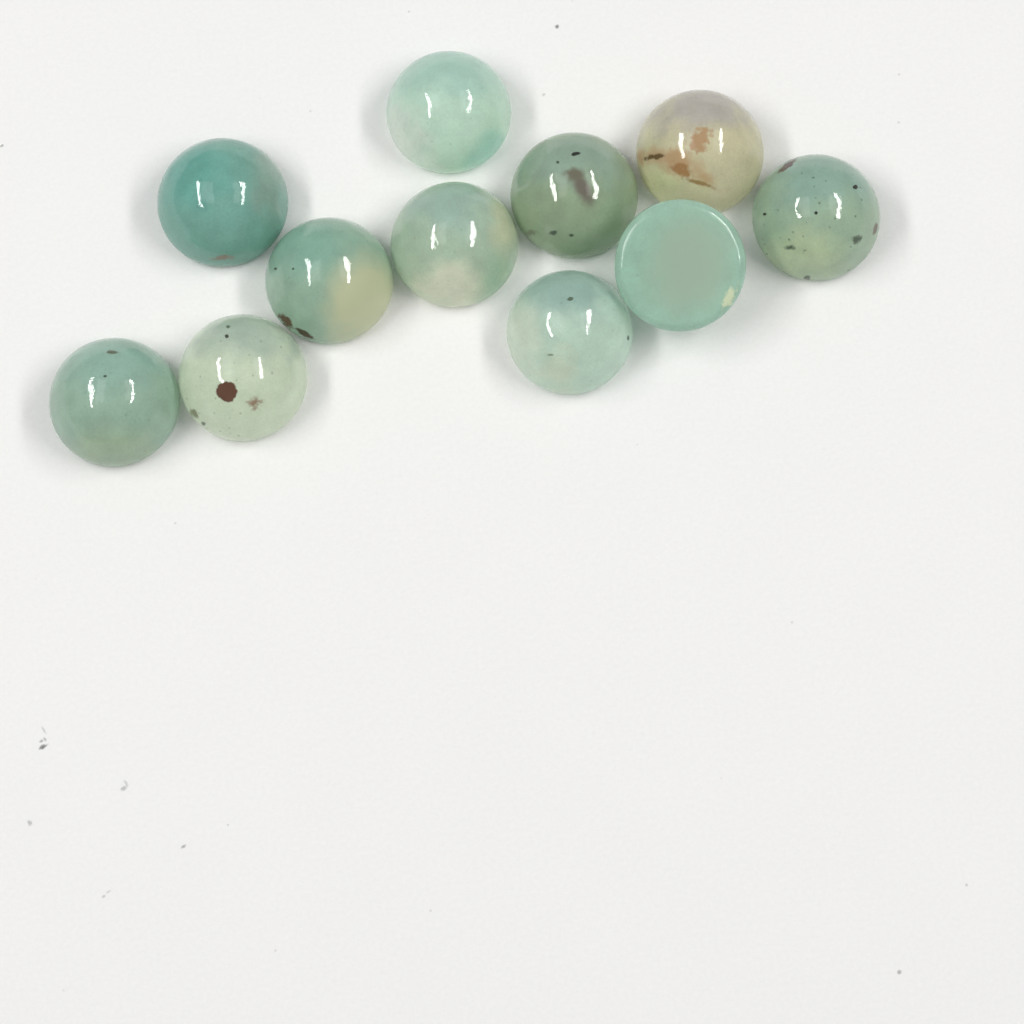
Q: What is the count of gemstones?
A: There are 11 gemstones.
